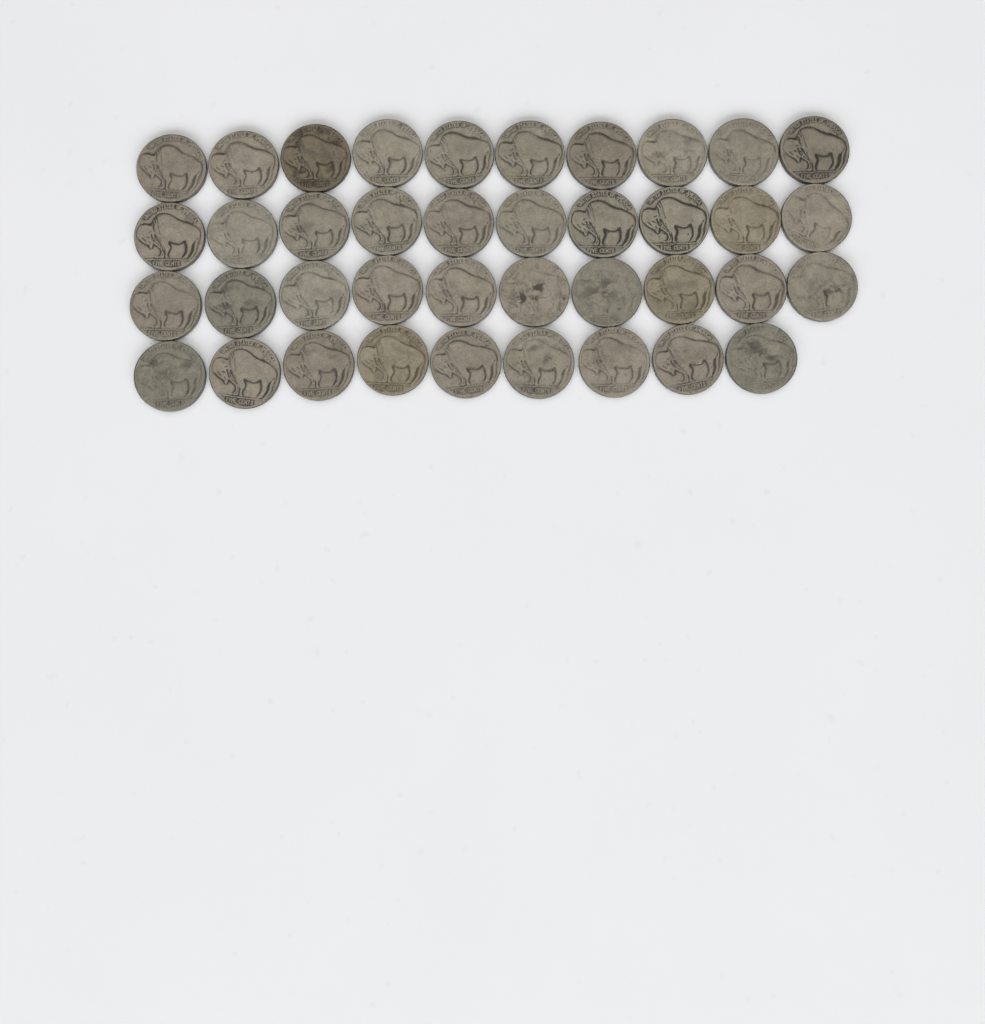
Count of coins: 39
